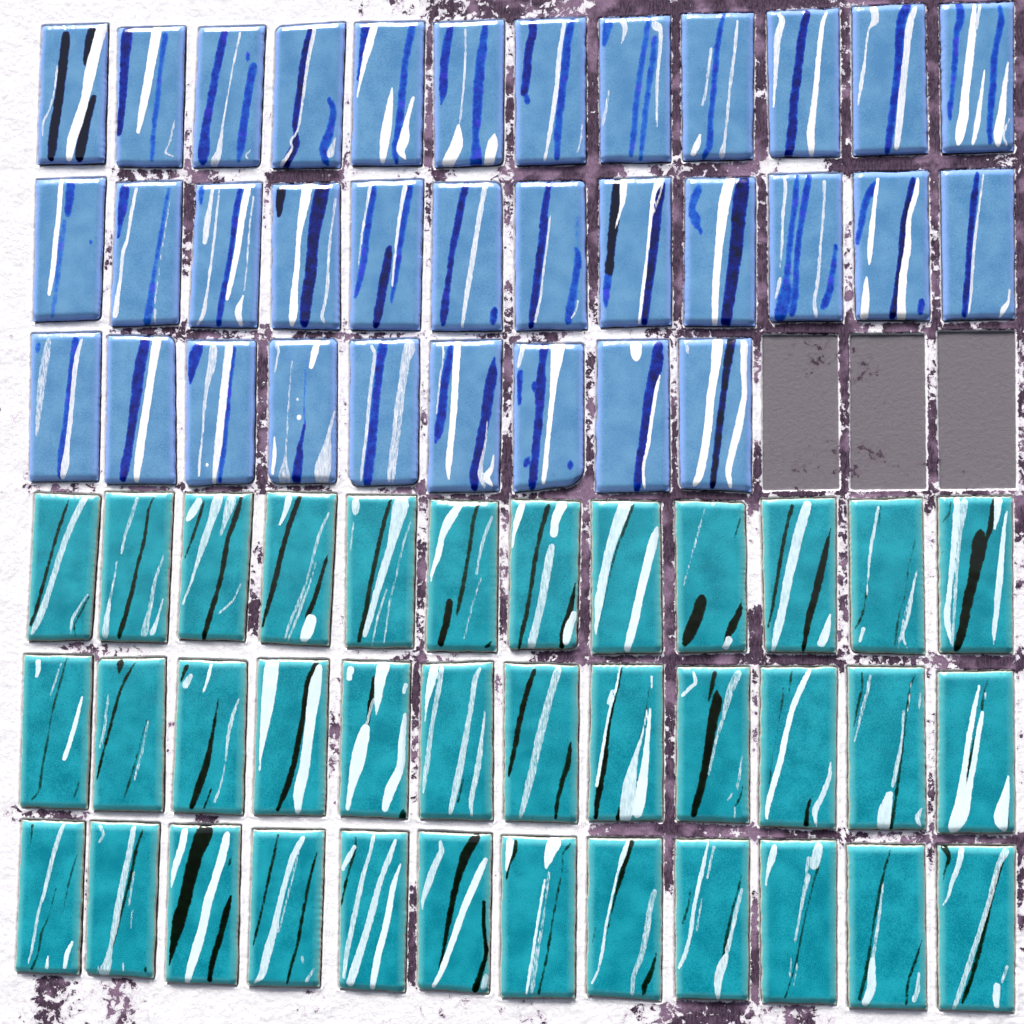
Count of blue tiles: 33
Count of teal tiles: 36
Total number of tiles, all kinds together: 69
